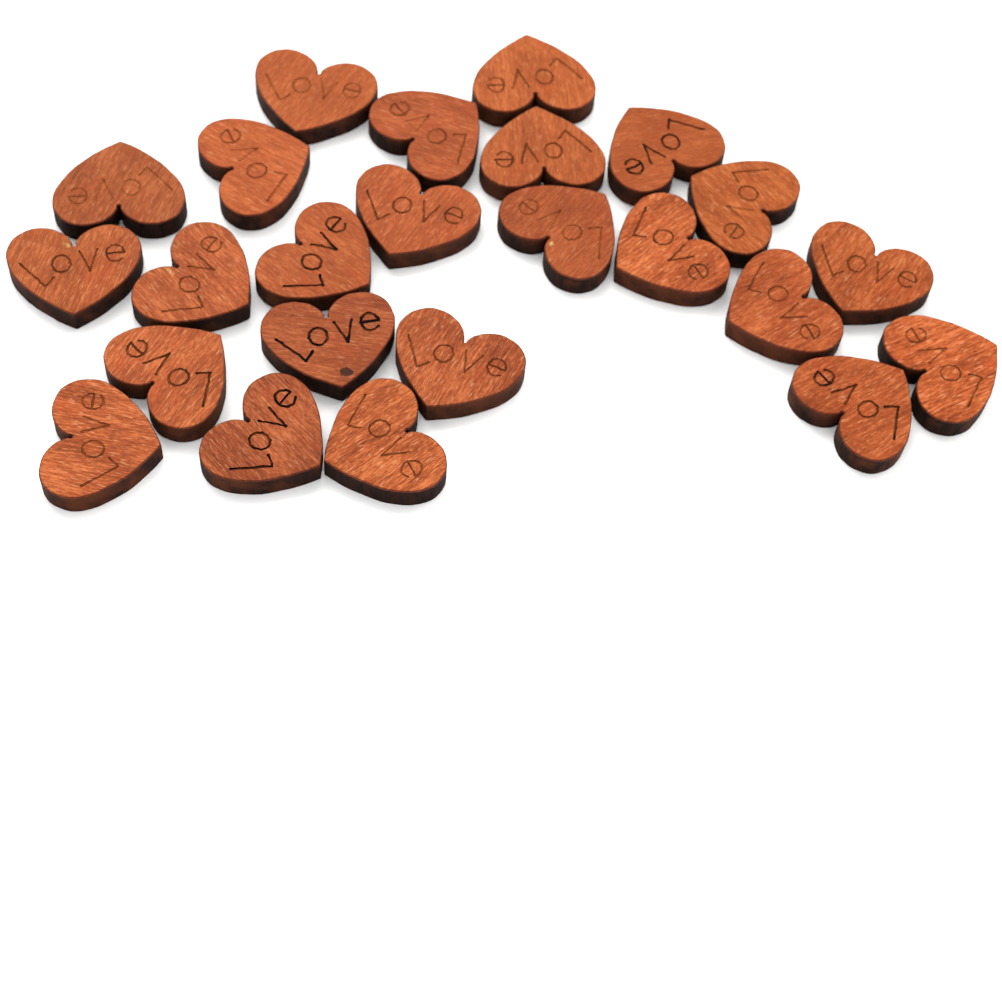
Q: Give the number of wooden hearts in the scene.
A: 24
